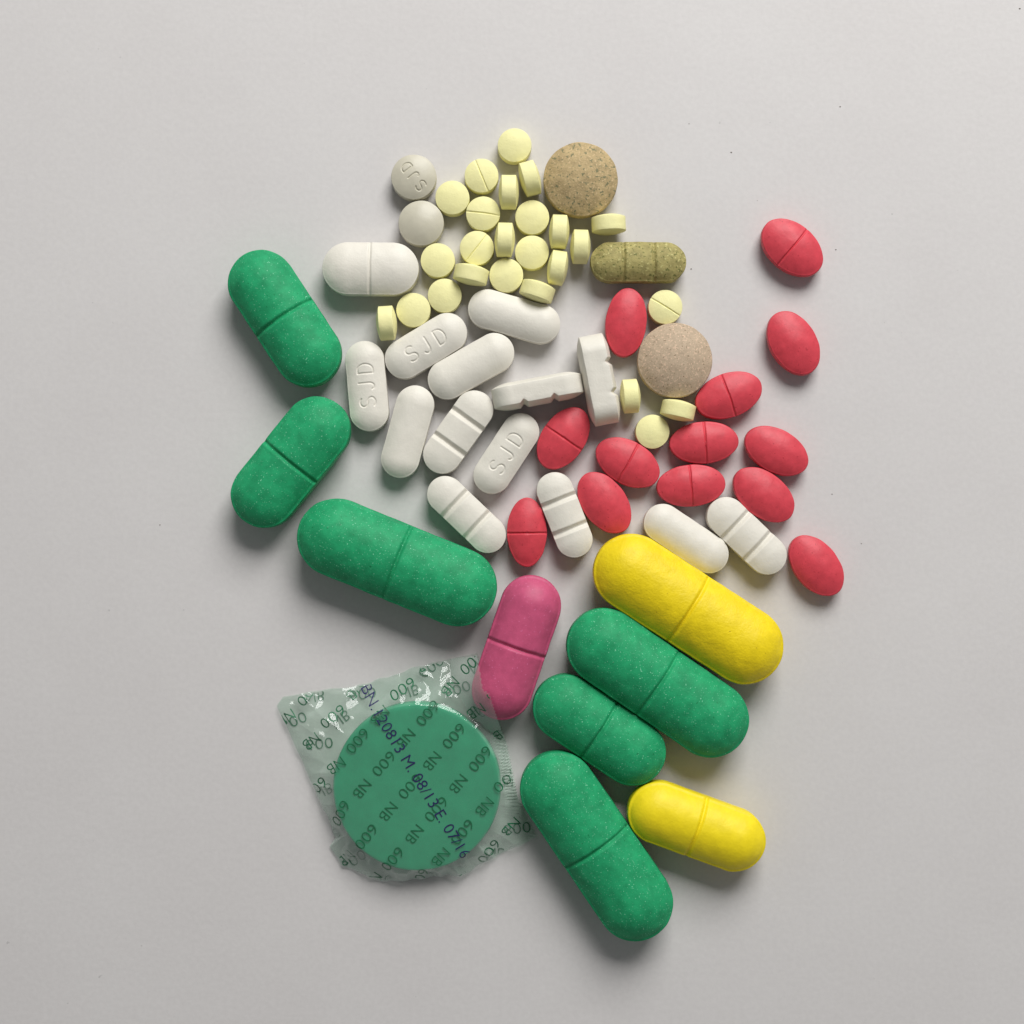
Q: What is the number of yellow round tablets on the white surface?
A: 25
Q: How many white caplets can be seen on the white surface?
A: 14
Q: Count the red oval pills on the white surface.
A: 13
